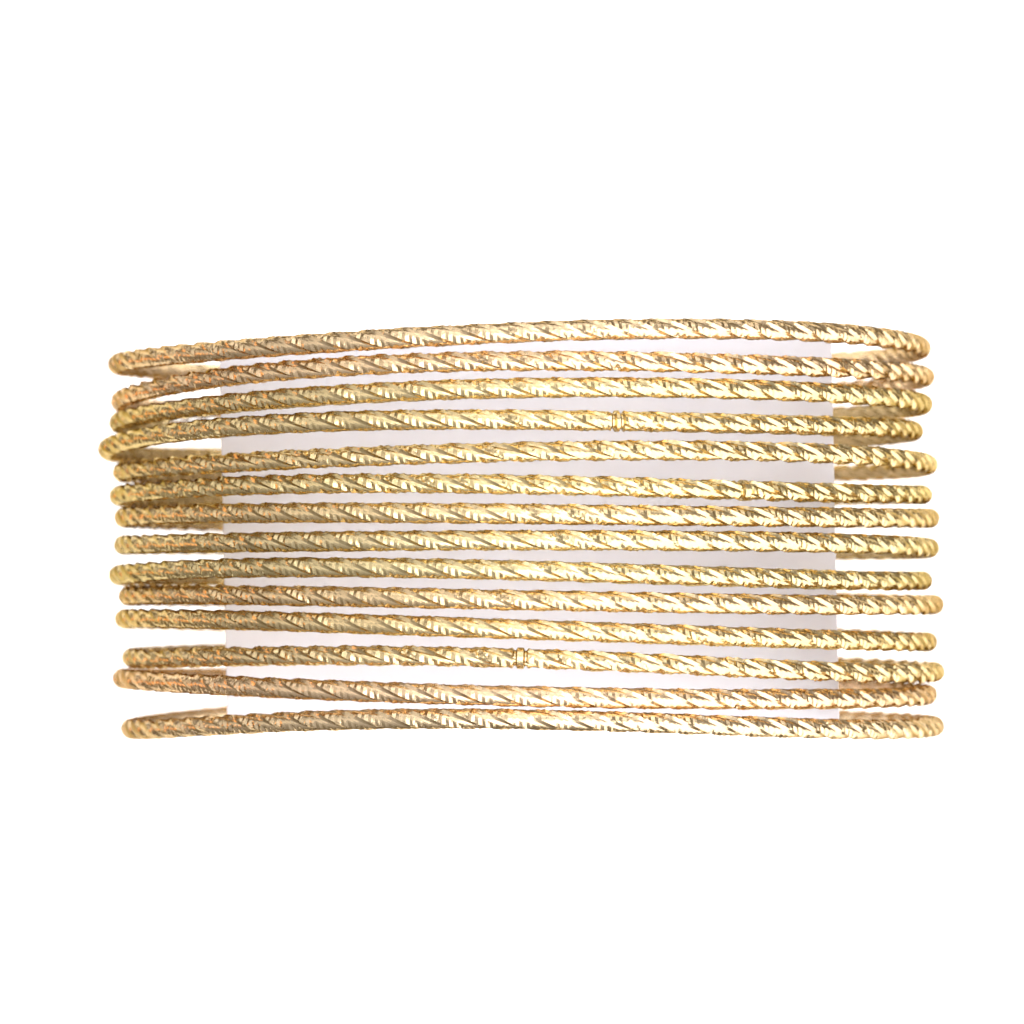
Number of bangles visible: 14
